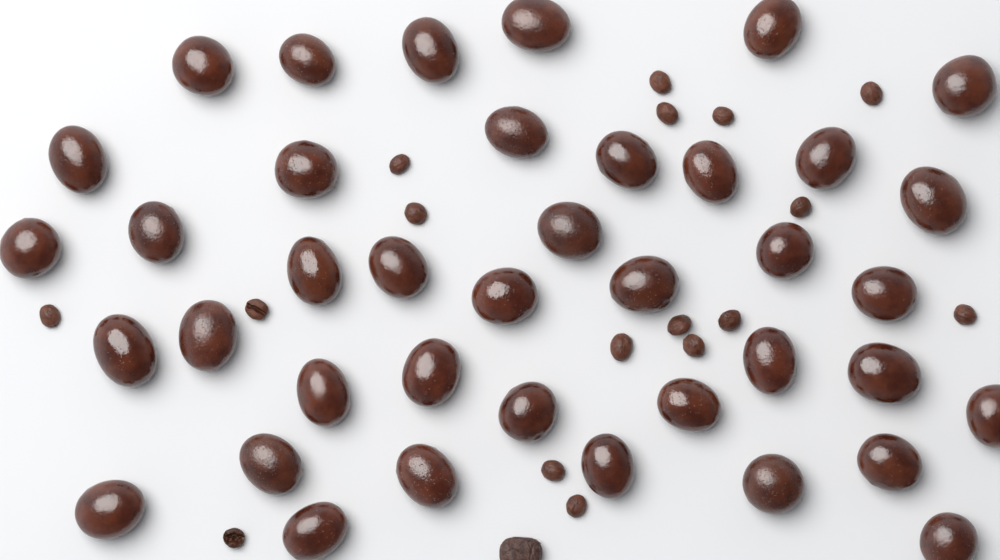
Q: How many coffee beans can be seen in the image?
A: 17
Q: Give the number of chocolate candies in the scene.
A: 39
